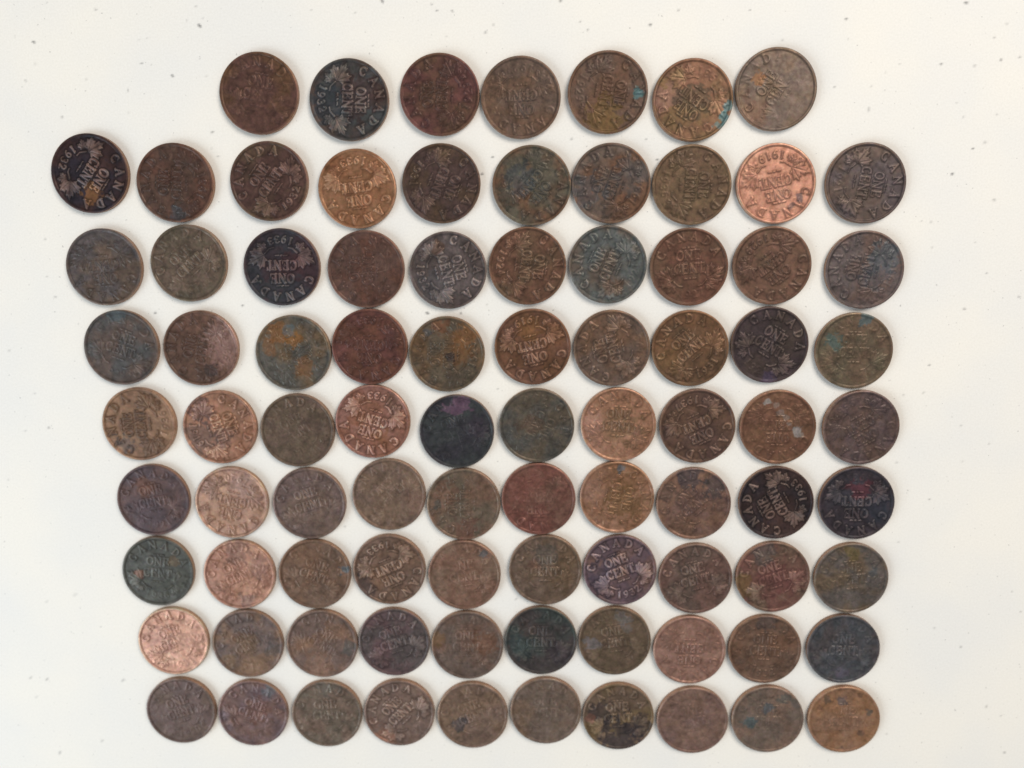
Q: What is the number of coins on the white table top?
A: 87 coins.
